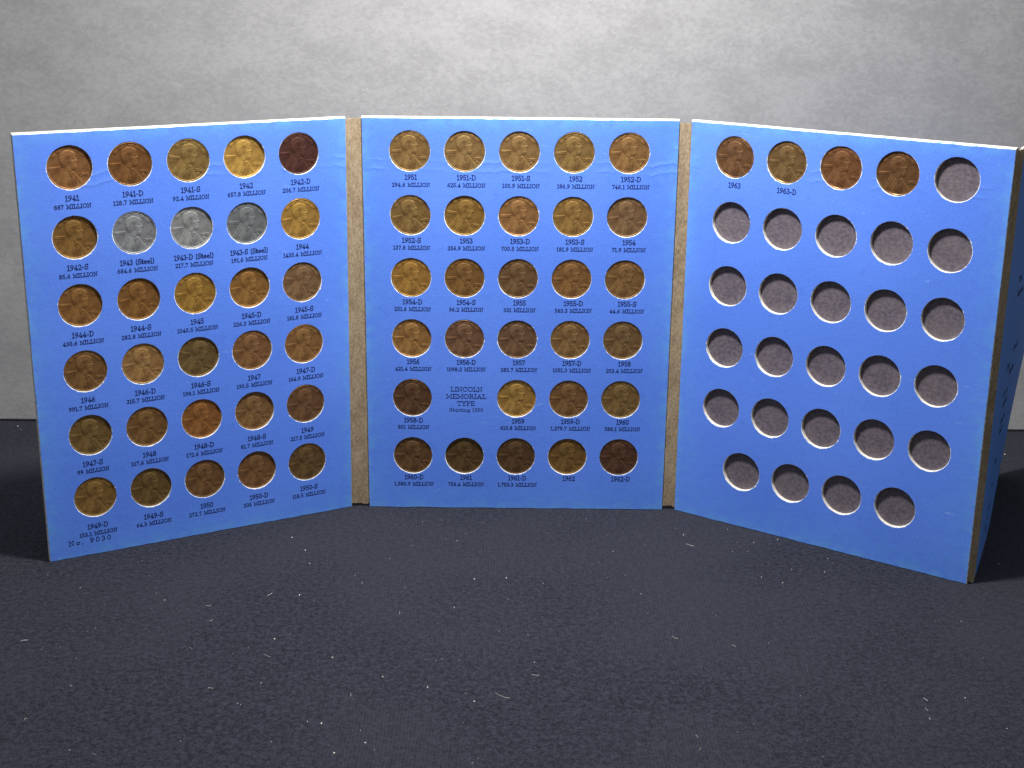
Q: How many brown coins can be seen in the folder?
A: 60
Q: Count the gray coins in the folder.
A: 3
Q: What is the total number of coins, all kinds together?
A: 63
